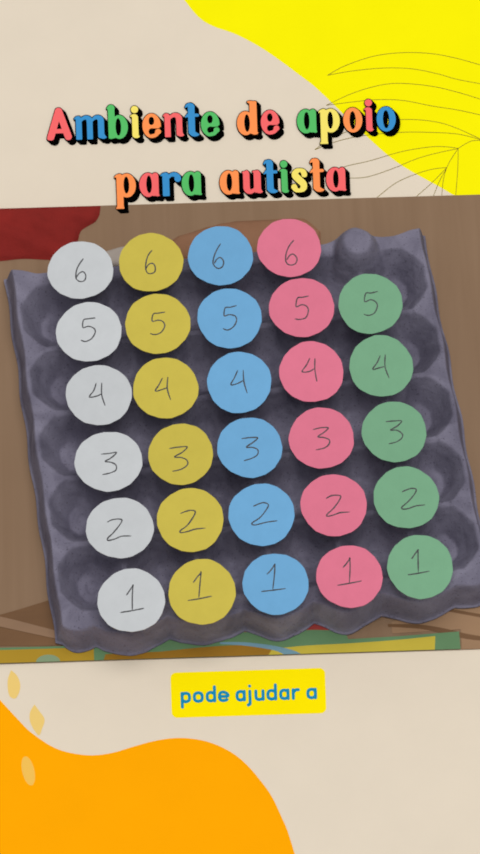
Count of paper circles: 29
